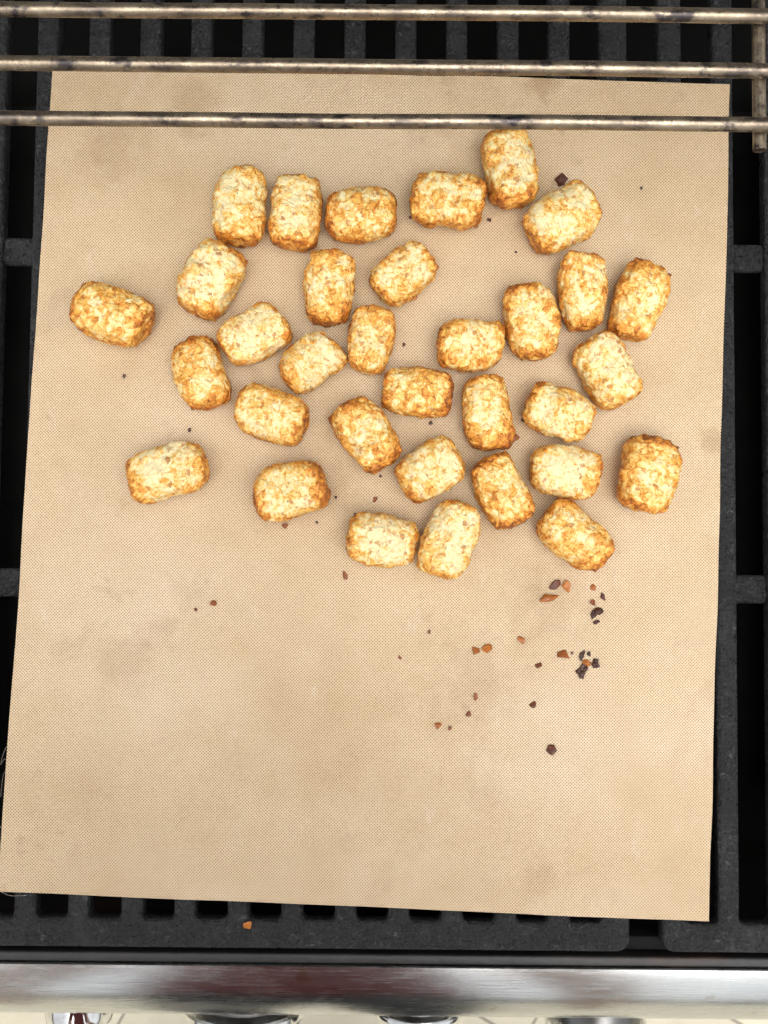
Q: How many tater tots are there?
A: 33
